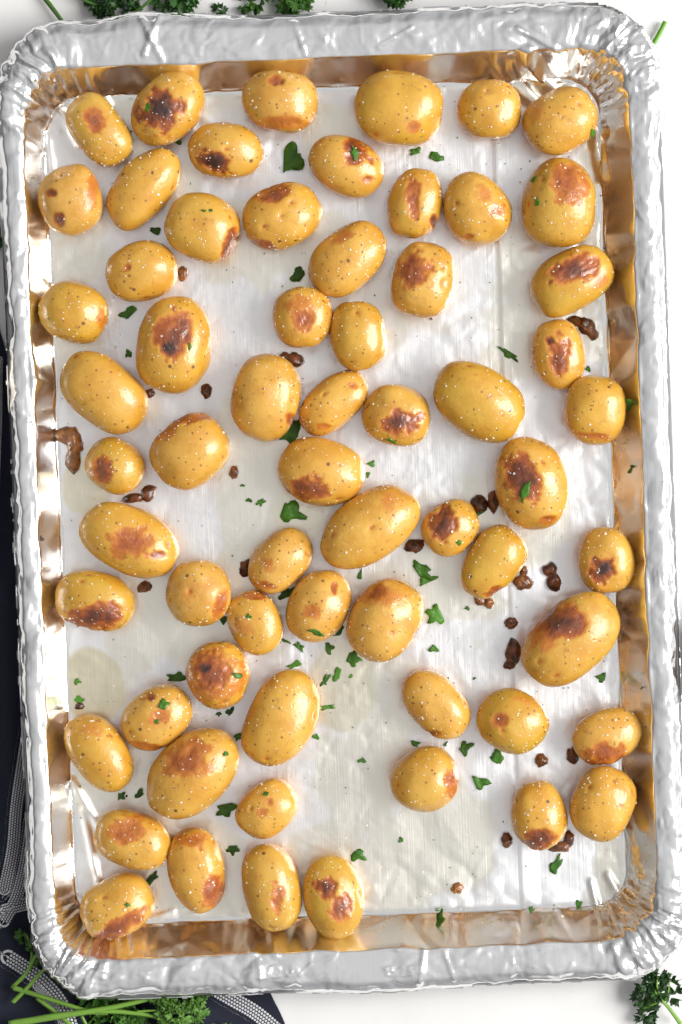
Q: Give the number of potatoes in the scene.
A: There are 63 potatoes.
